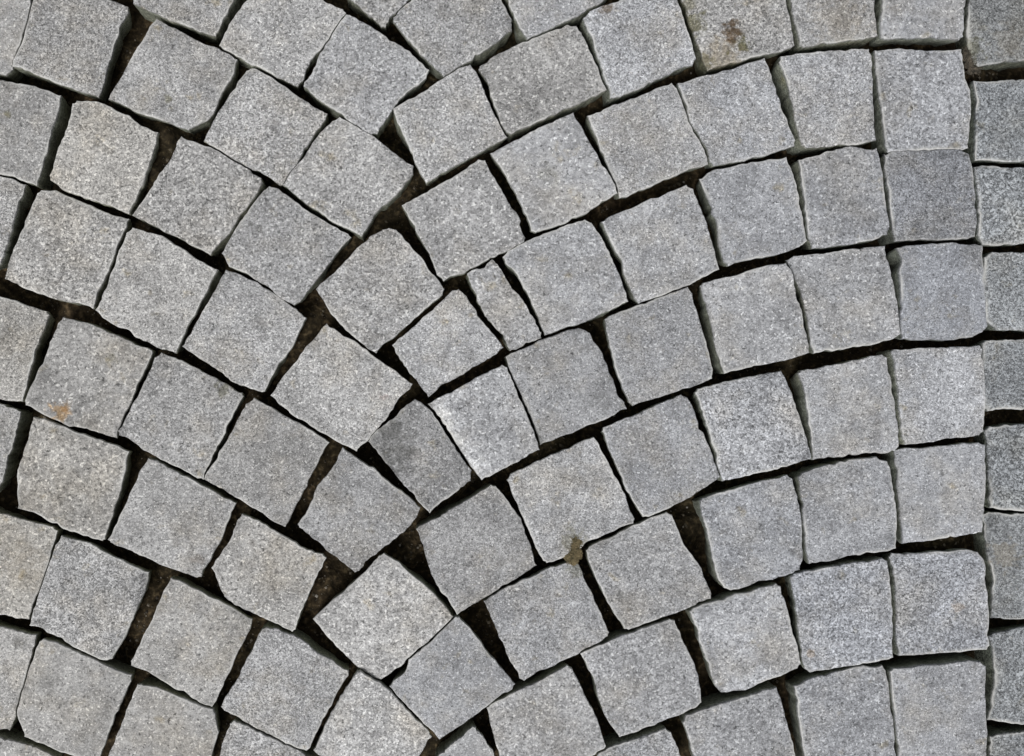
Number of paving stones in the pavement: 98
